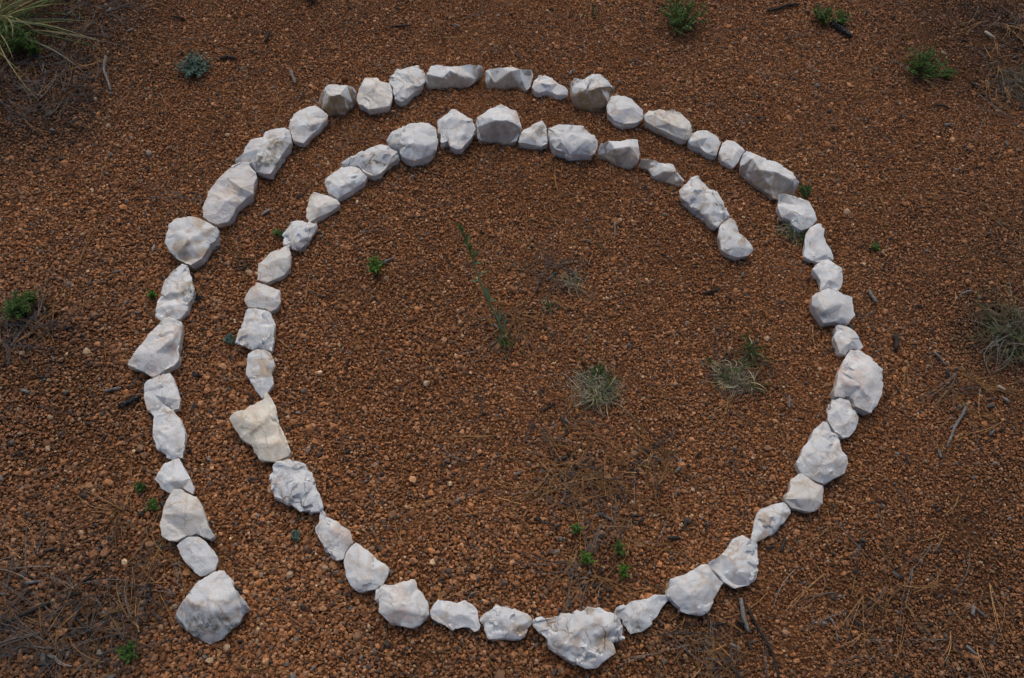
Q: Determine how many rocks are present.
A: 62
